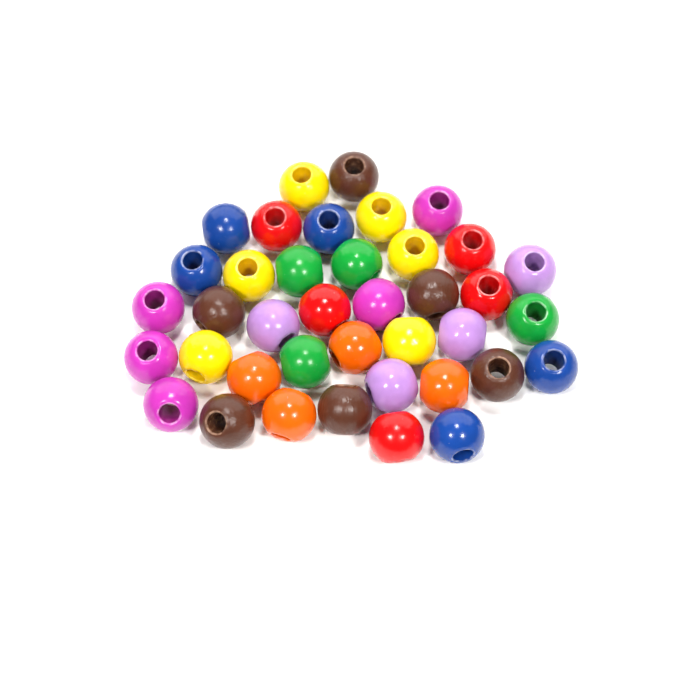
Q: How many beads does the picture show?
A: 39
